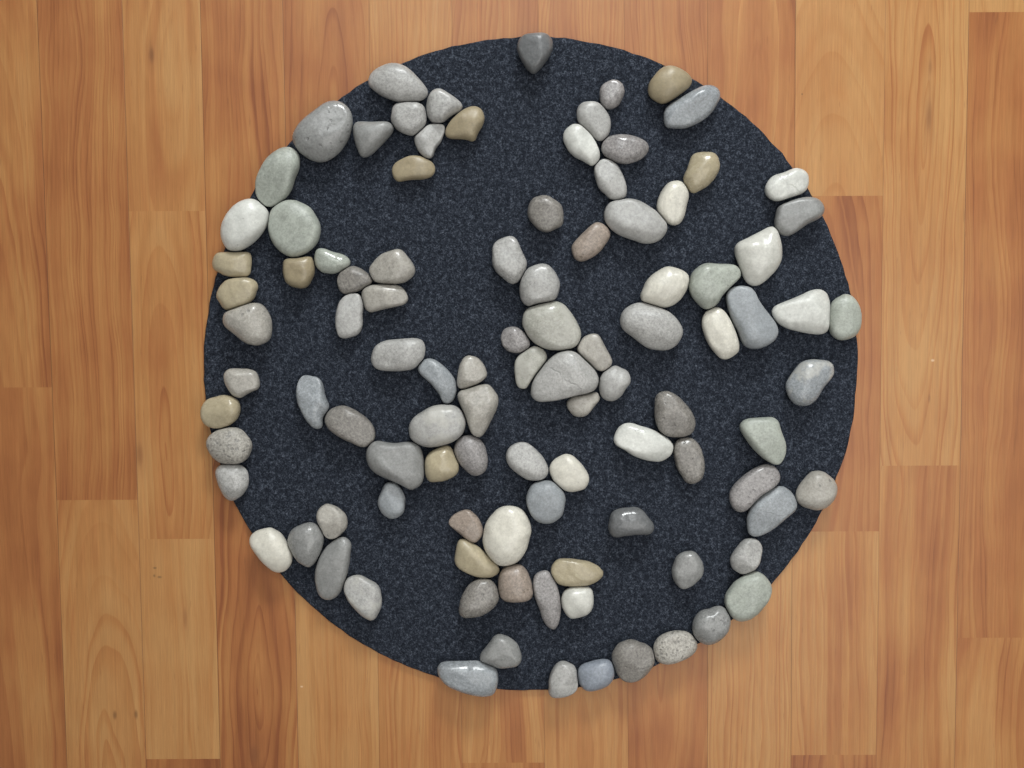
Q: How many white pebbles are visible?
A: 13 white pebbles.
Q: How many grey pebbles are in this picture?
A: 75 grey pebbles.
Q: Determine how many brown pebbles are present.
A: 14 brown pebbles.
